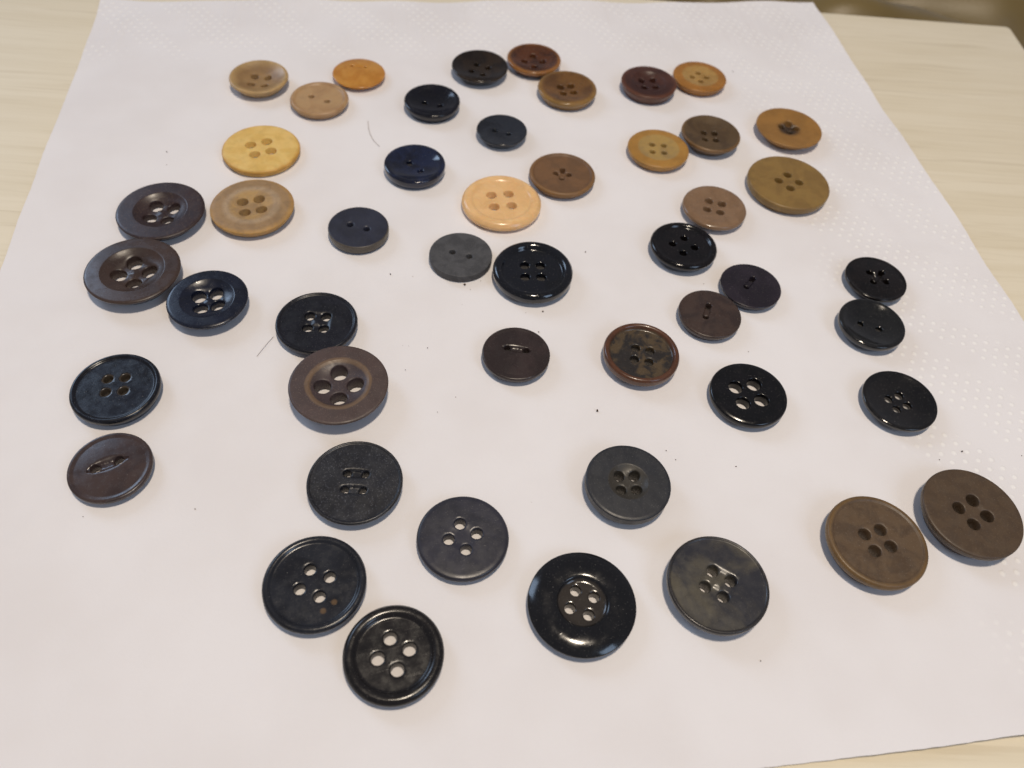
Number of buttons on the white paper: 48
